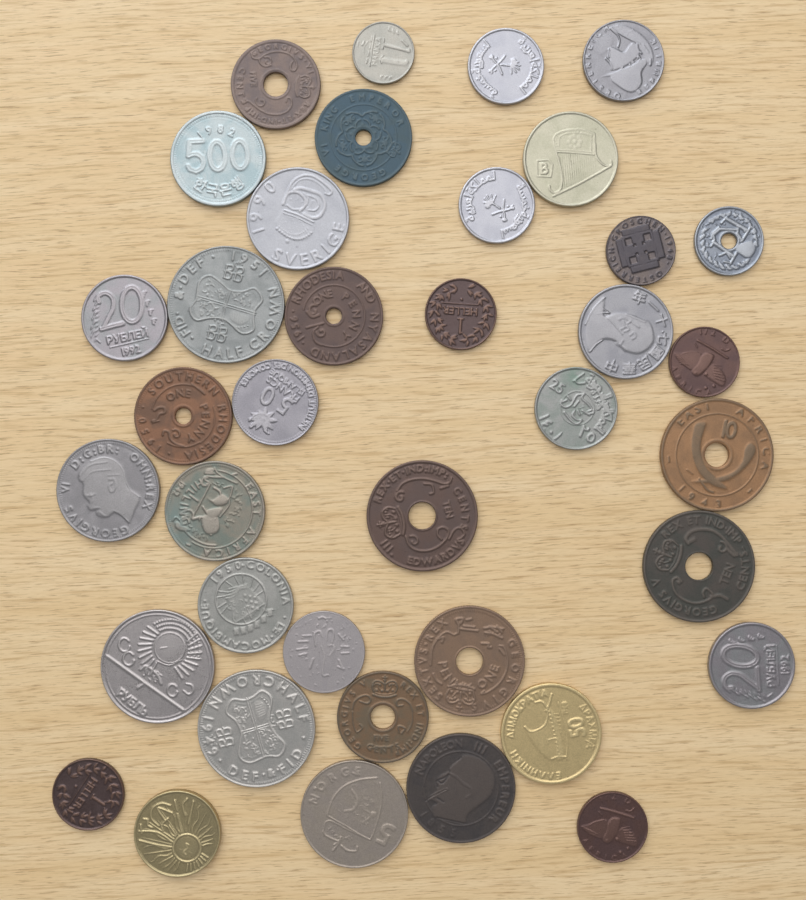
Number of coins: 38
